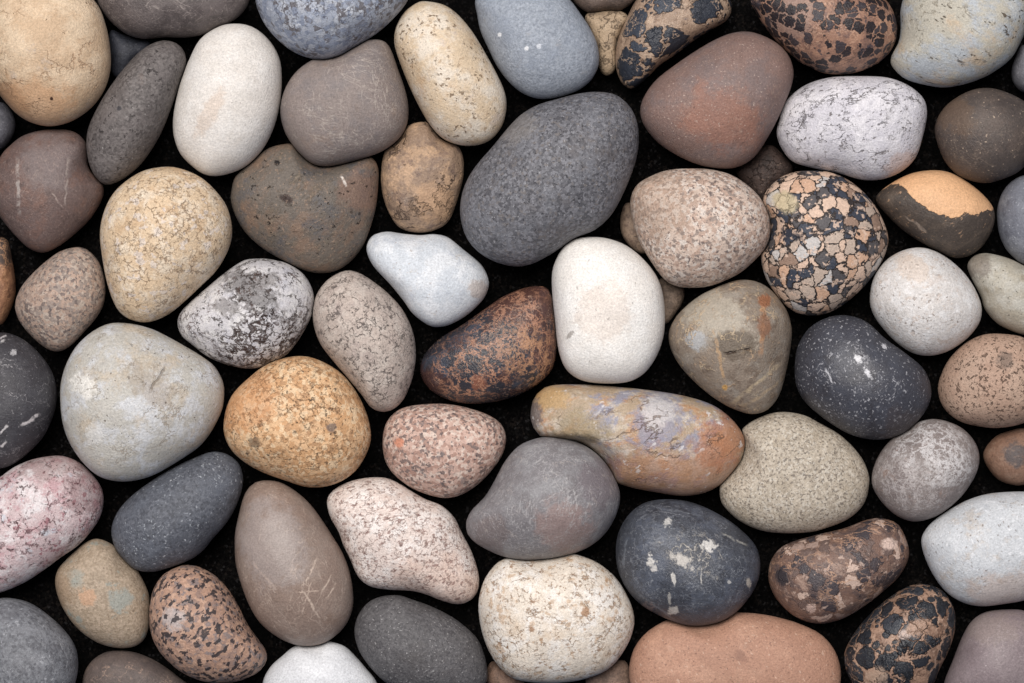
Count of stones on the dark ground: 71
